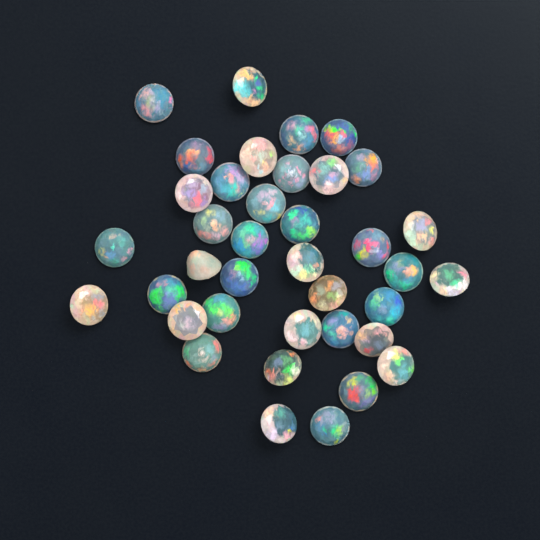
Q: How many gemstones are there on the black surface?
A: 38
